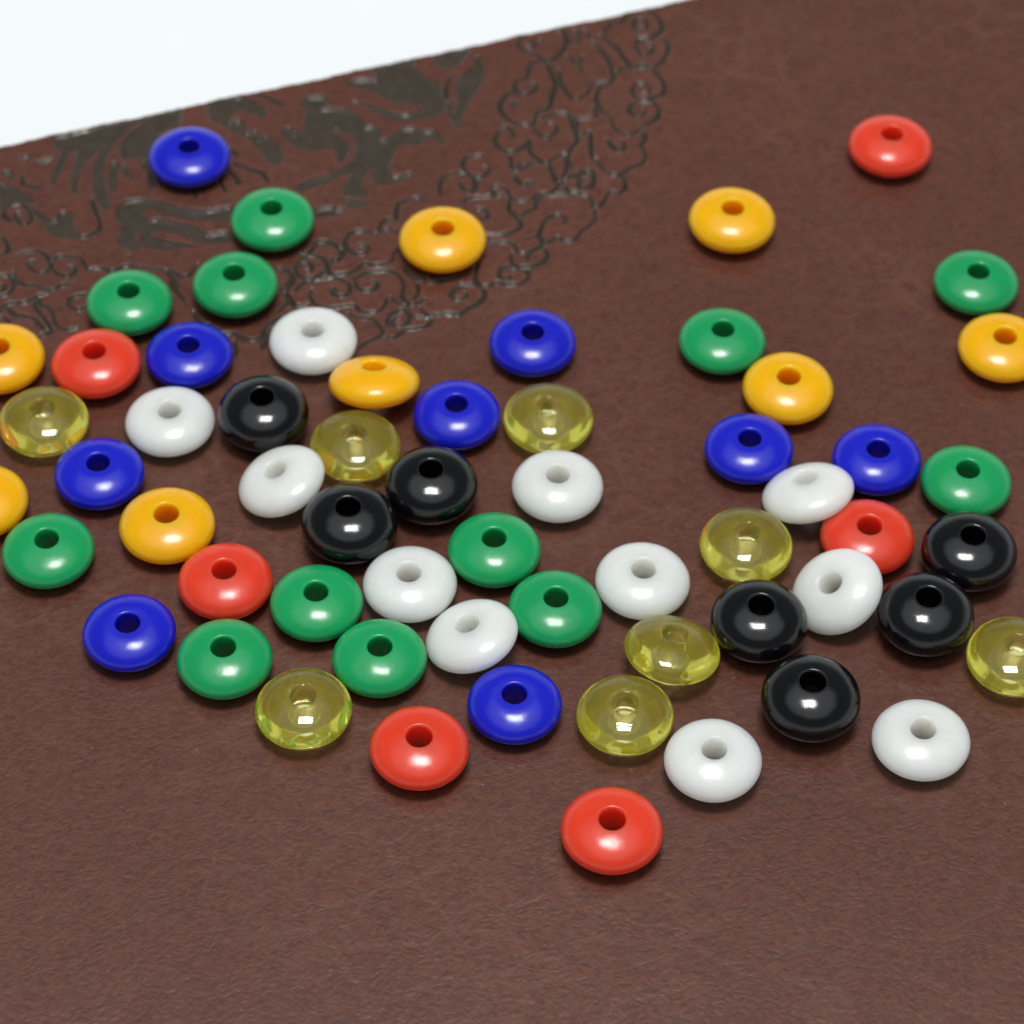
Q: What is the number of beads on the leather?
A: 61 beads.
